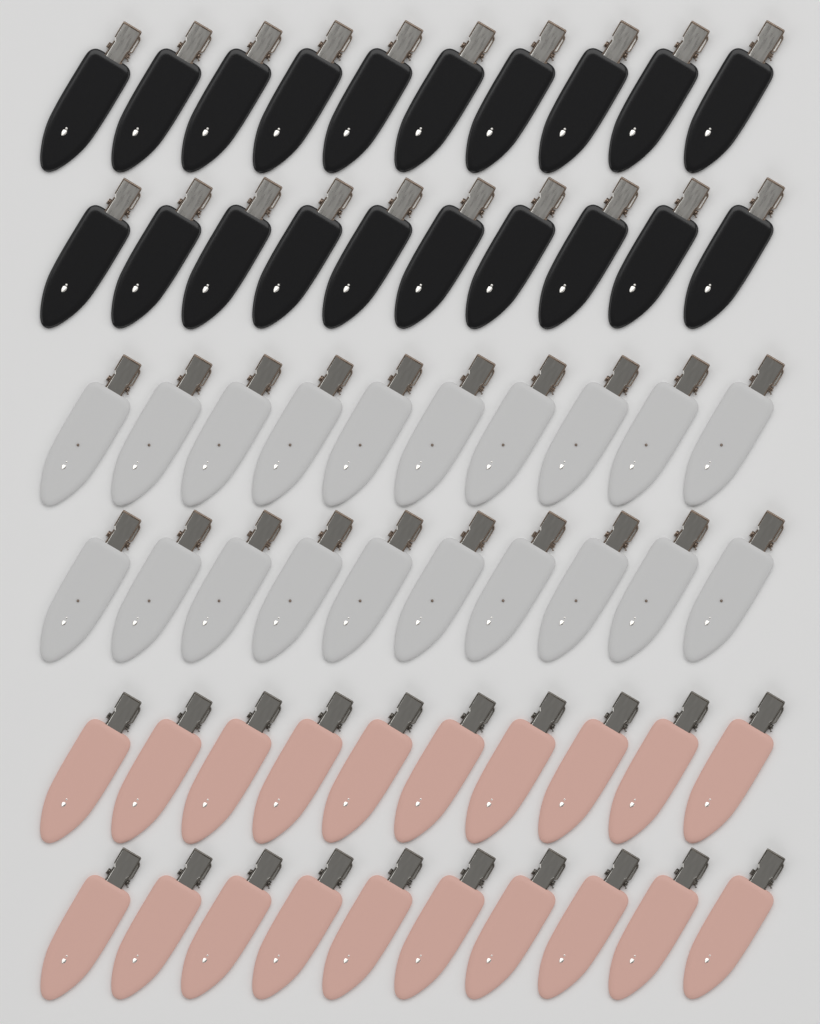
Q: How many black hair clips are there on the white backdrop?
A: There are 20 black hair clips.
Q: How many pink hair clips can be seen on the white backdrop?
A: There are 20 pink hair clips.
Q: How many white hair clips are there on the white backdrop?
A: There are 20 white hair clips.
